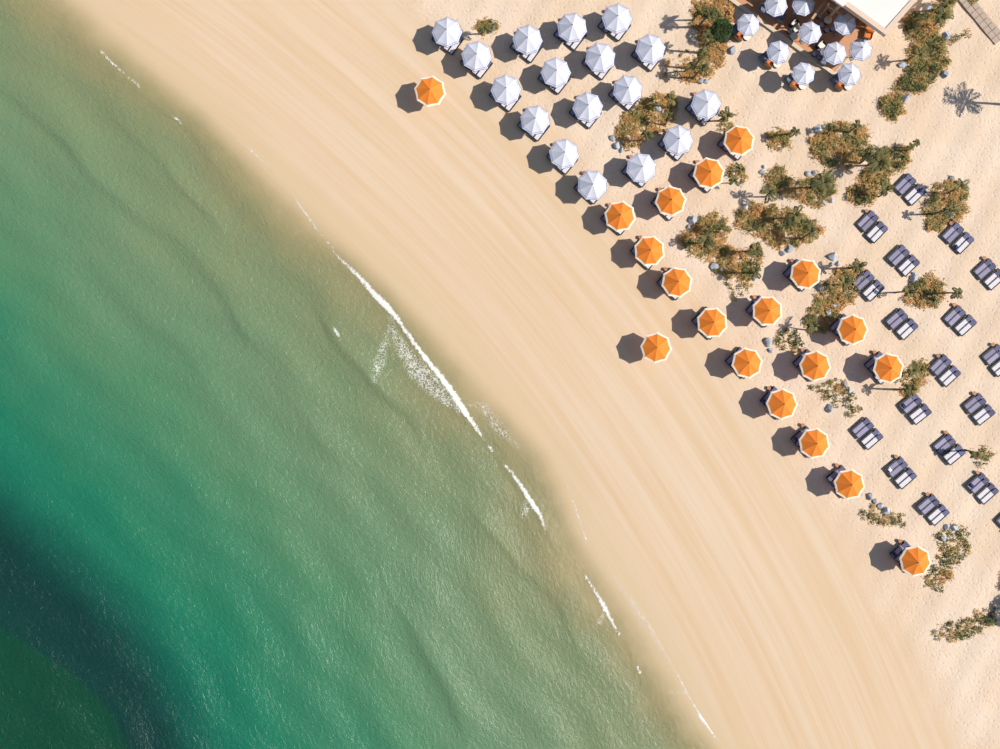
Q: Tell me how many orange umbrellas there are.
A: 19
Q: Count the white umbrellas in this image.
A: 27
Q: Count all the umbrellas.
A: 46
